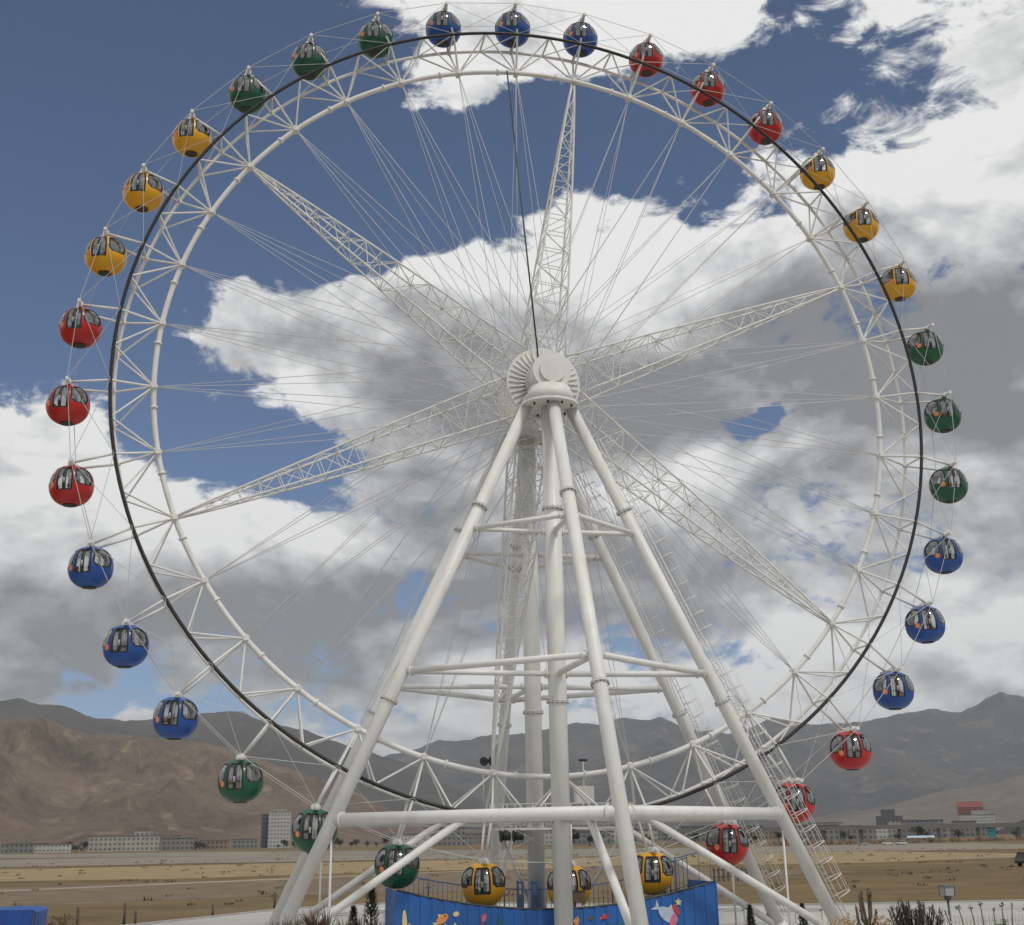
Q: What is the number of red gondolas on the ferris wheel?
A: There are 9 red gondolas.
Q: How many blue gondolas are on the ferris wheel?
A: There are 9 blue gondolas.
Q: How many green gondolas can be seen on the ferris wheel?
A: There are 9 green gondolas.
